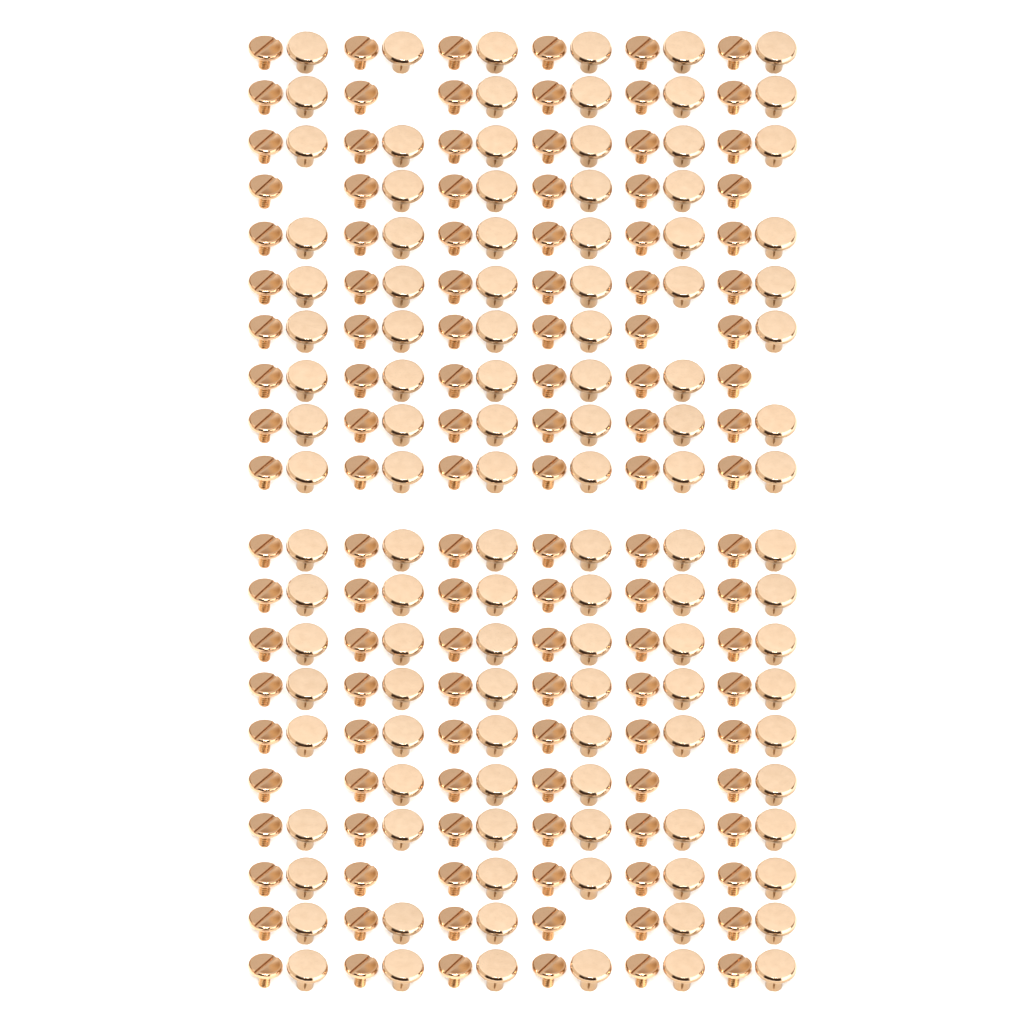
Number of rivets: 111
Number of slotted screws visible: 120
